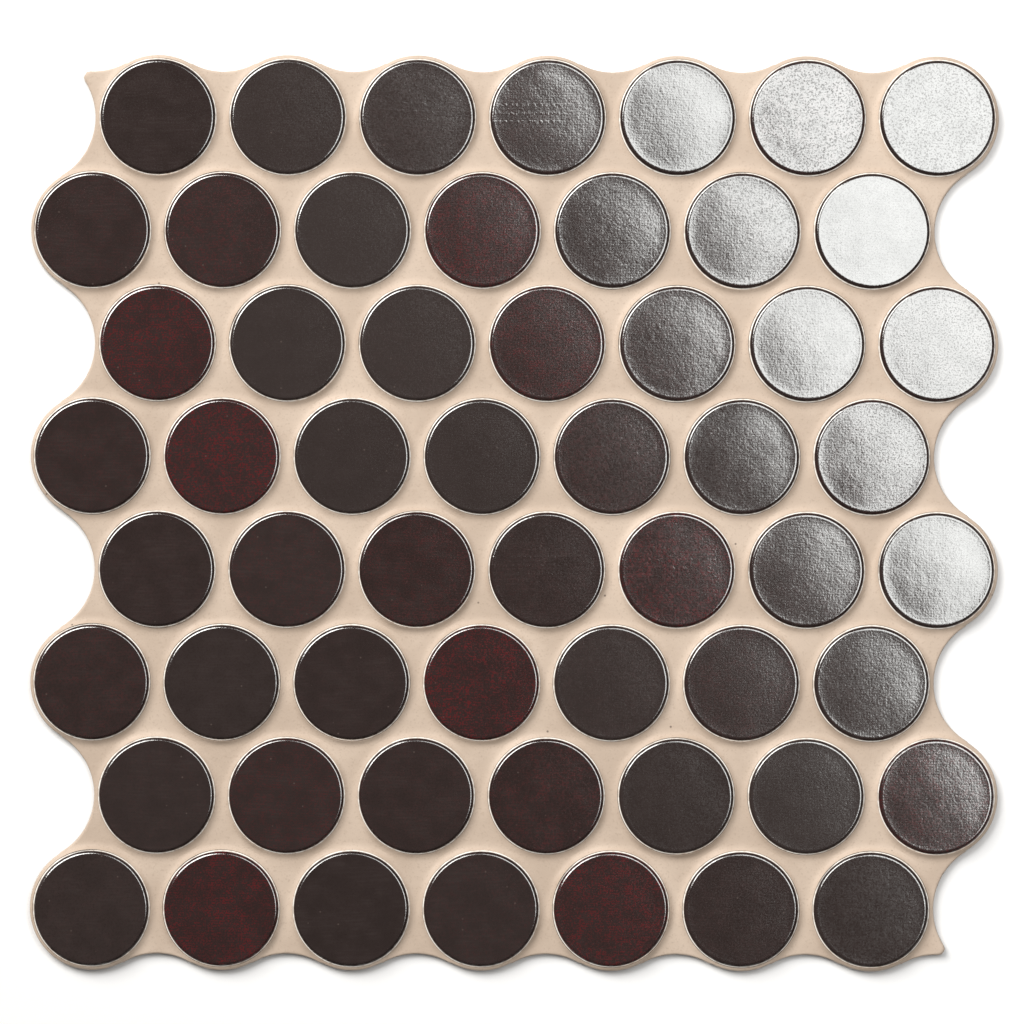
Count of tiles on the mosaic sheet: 56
